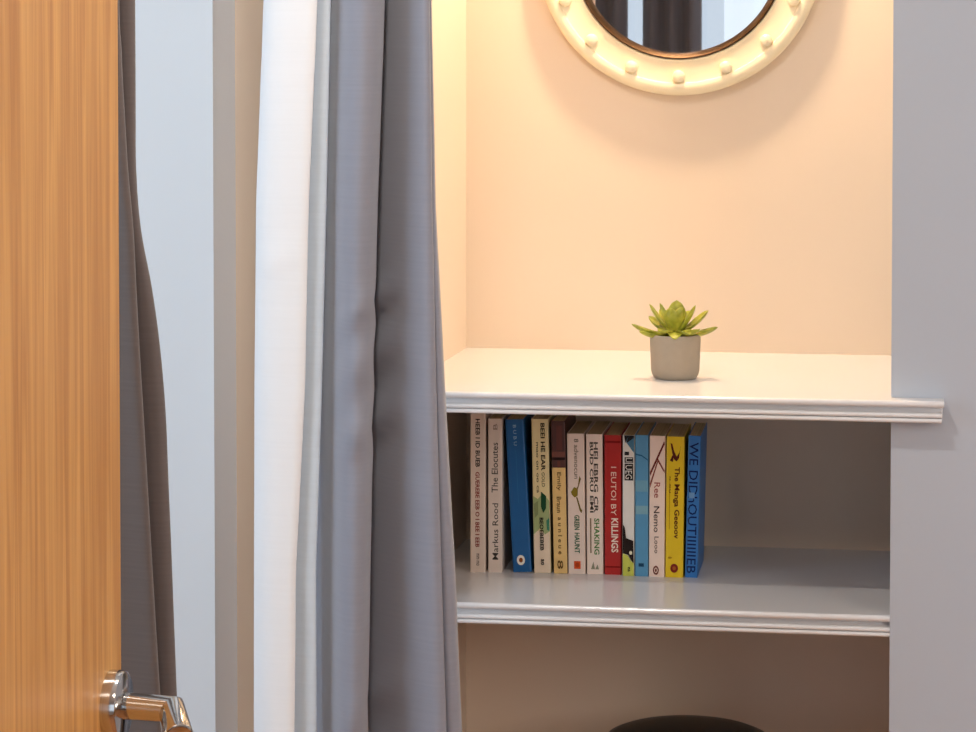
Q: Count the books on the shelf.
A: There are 13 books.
